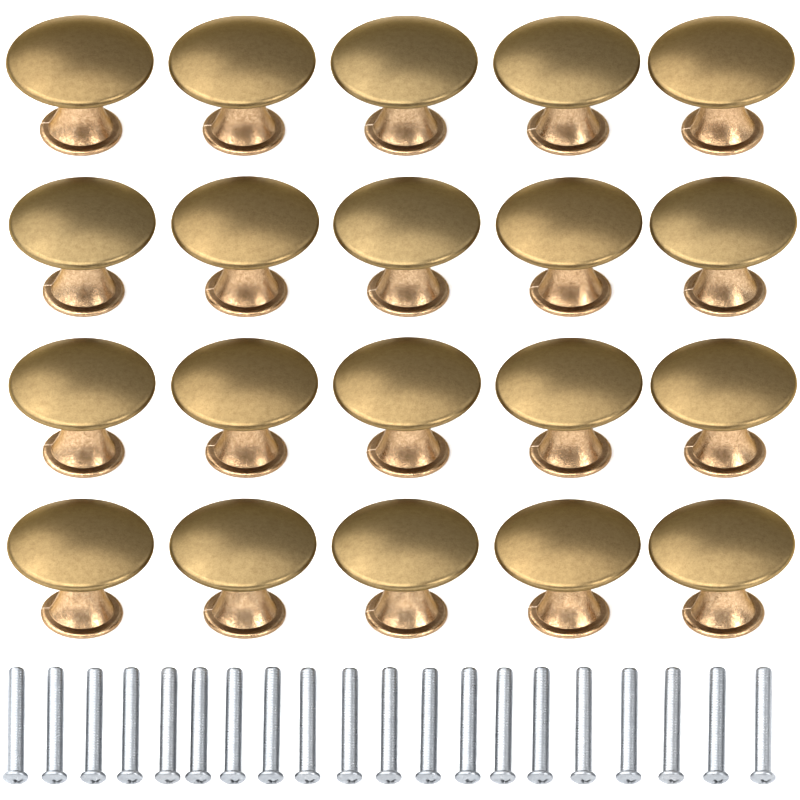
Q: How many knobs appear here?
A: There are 20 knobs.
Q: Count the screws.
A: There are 20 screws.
